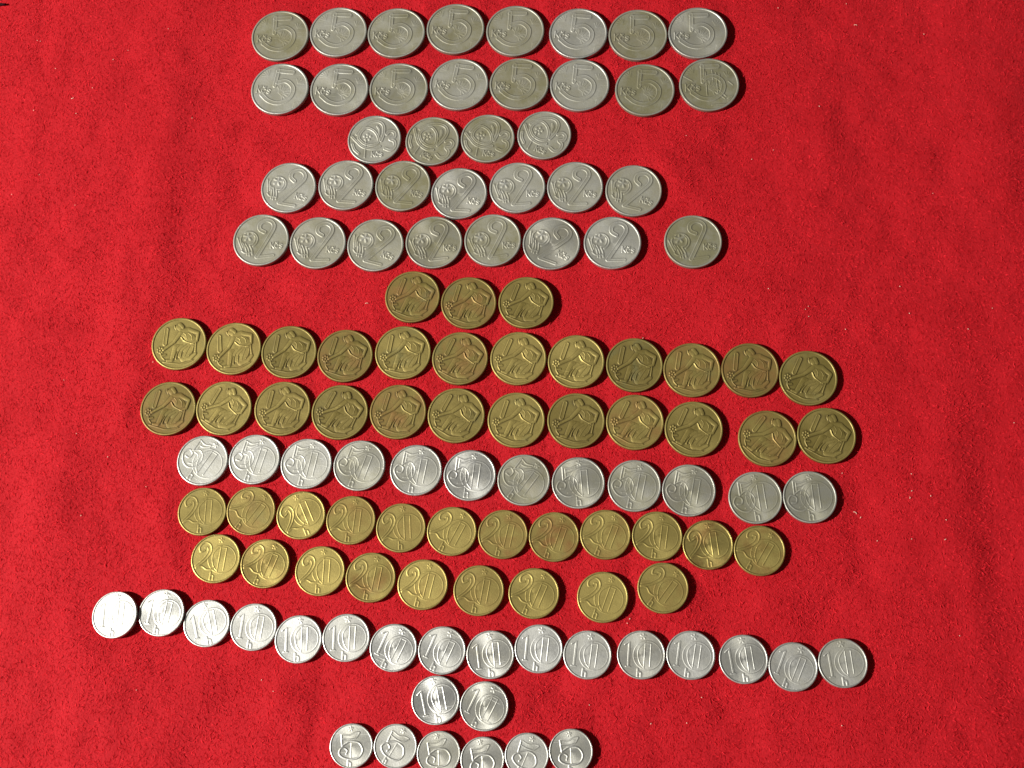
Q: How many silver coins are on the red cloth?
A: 71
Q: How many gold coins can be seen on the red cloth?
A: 48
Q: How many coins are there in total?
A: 119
